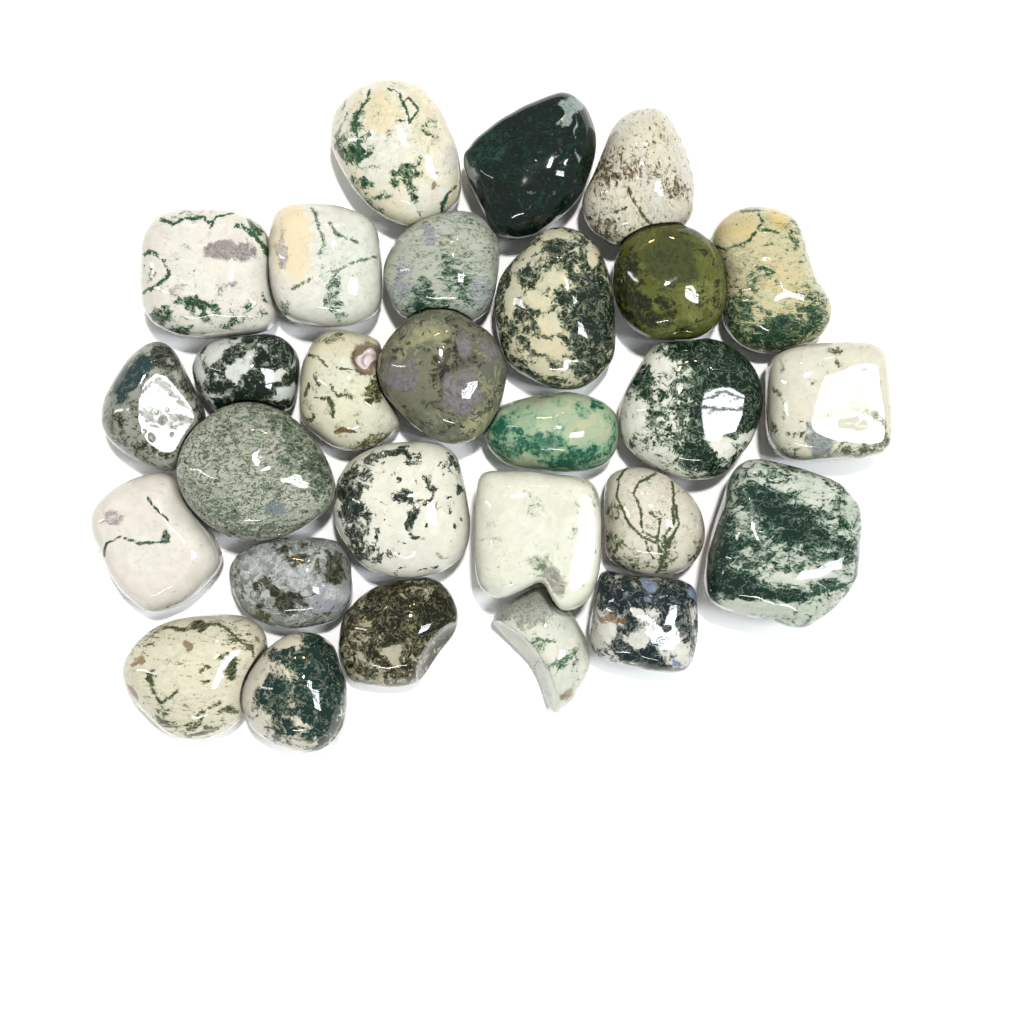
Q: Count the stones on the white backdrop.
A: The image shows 28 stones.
